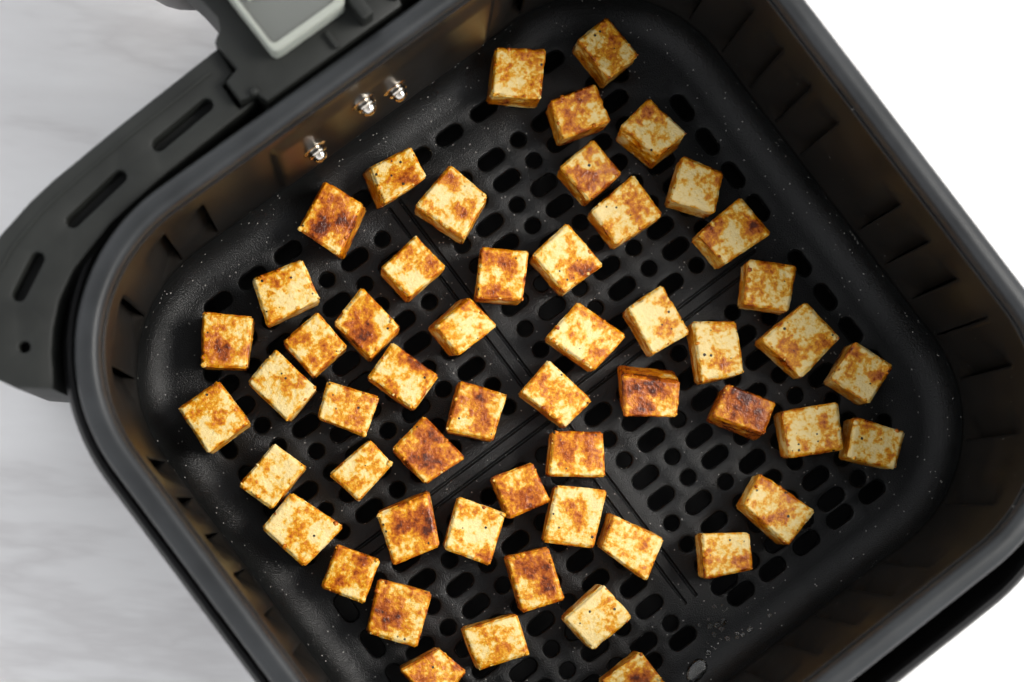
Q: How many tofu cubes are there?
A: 54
